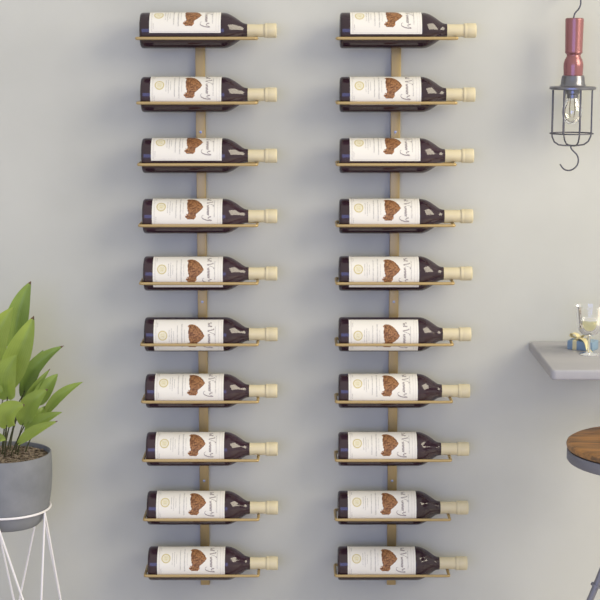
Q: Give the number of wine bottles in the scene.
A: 20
